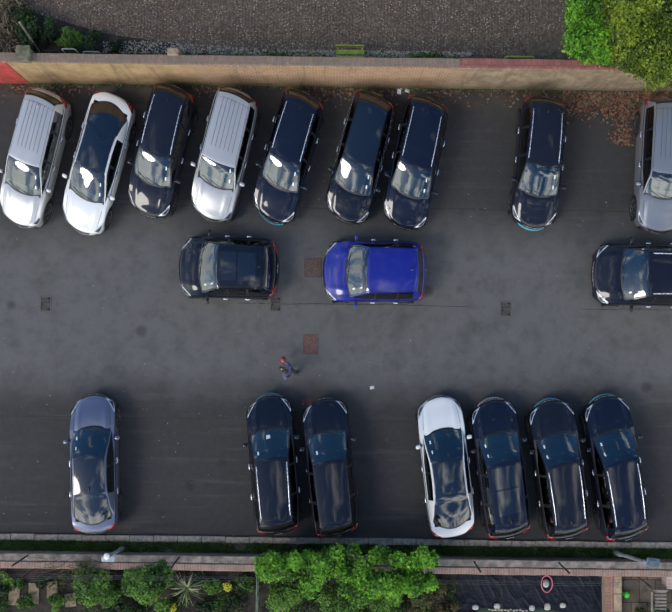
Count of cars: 19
